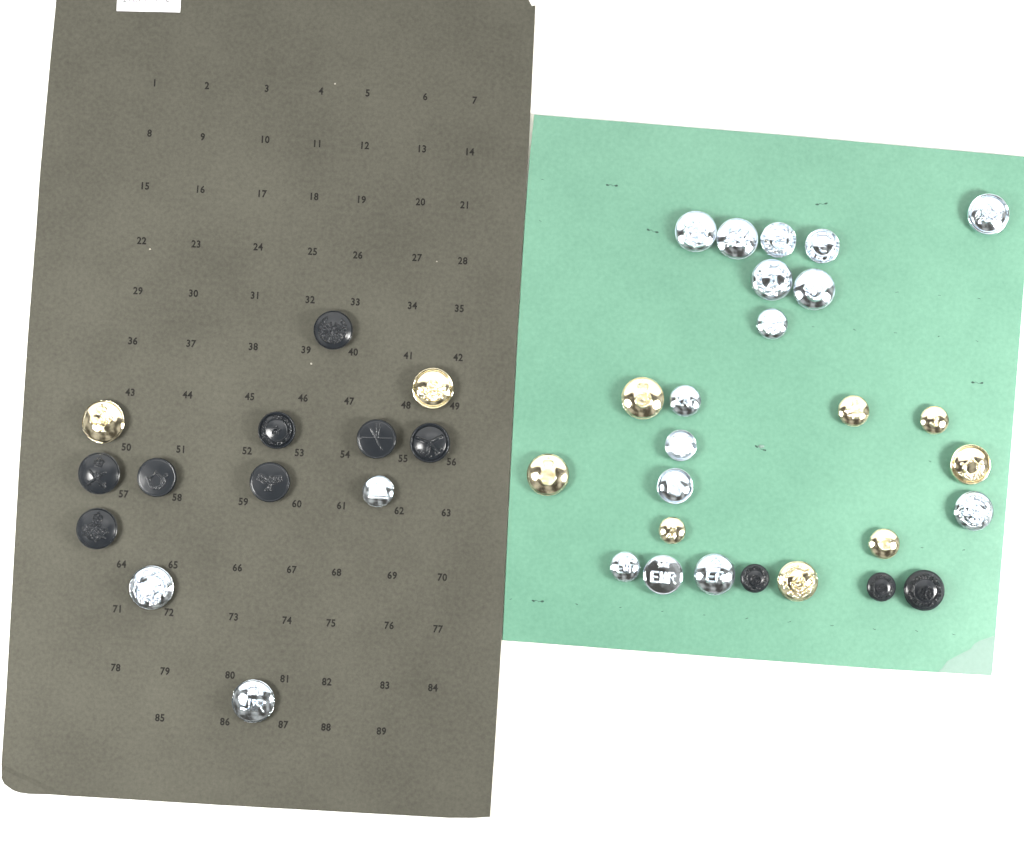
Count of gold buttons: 10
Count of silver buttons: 18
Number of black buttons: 11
